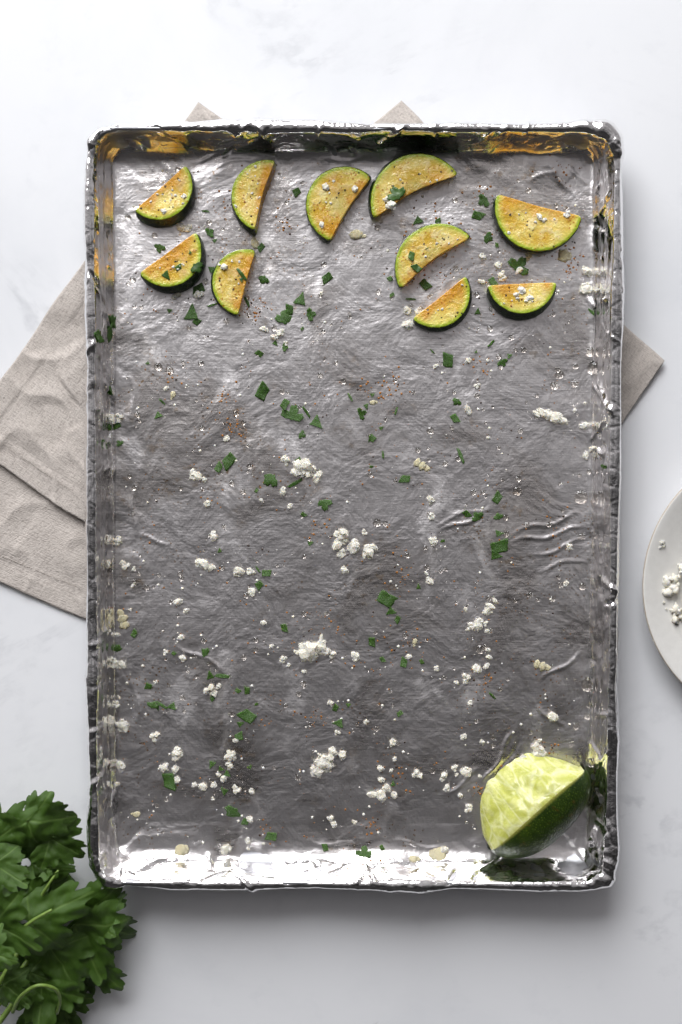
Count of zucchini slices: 10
